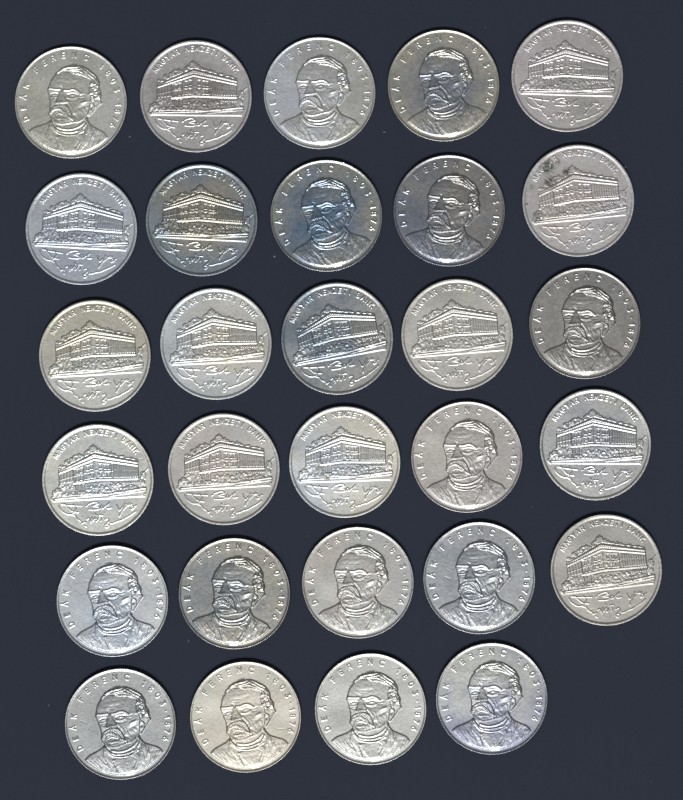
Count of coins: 29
